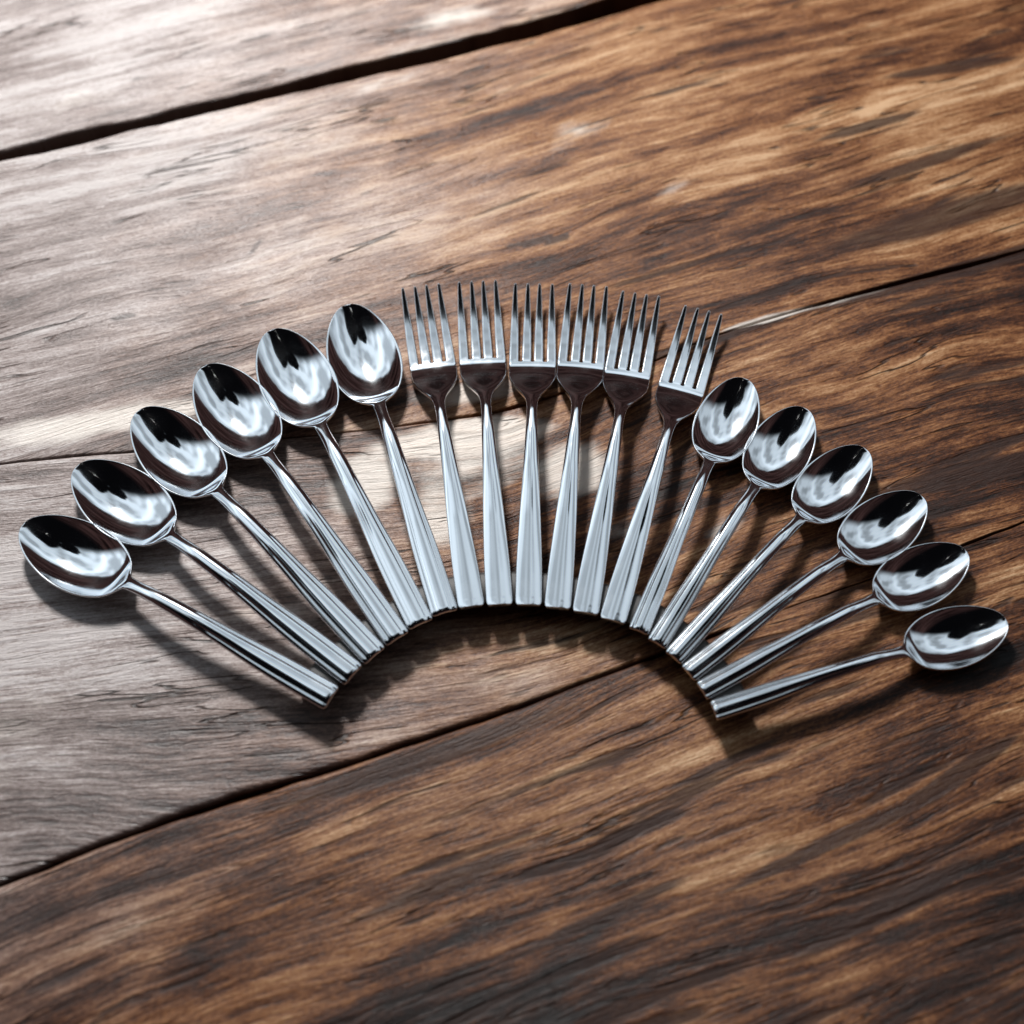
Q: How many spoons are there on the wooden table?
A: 12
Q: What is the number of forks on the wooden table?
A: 6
